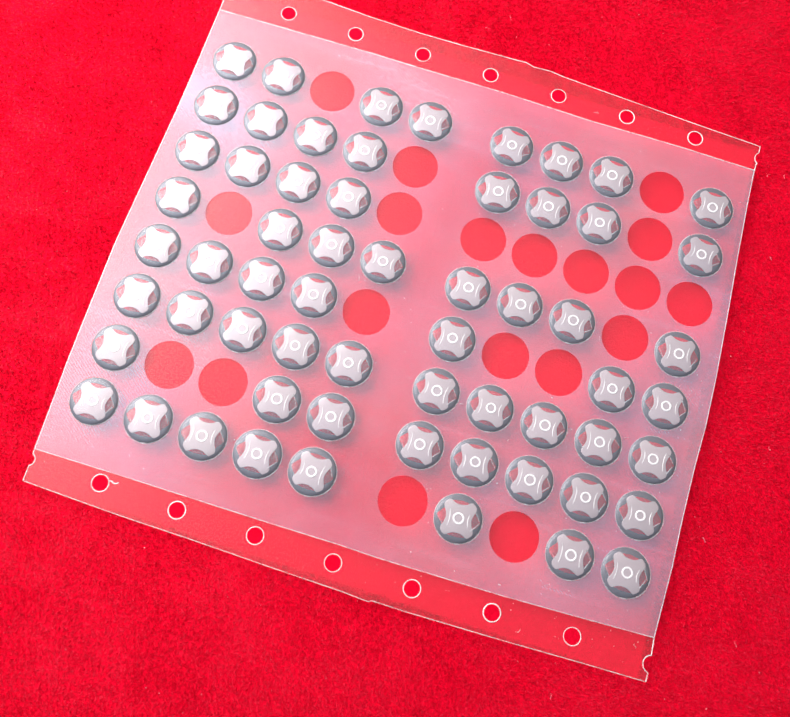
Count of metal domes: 61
